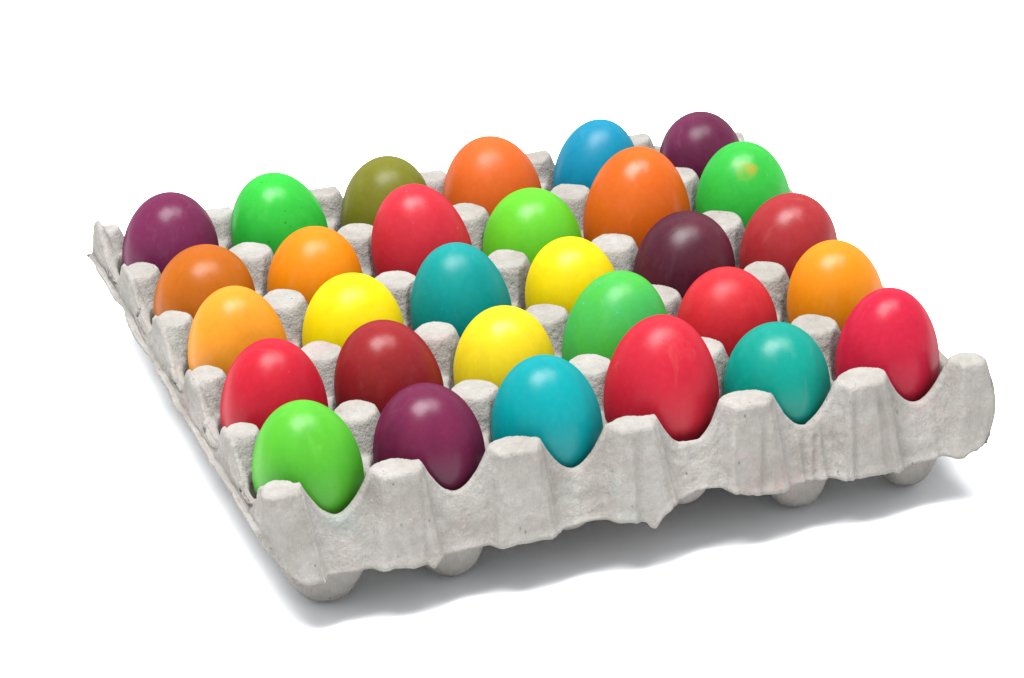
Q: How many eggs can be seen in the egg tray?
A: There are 30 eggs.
